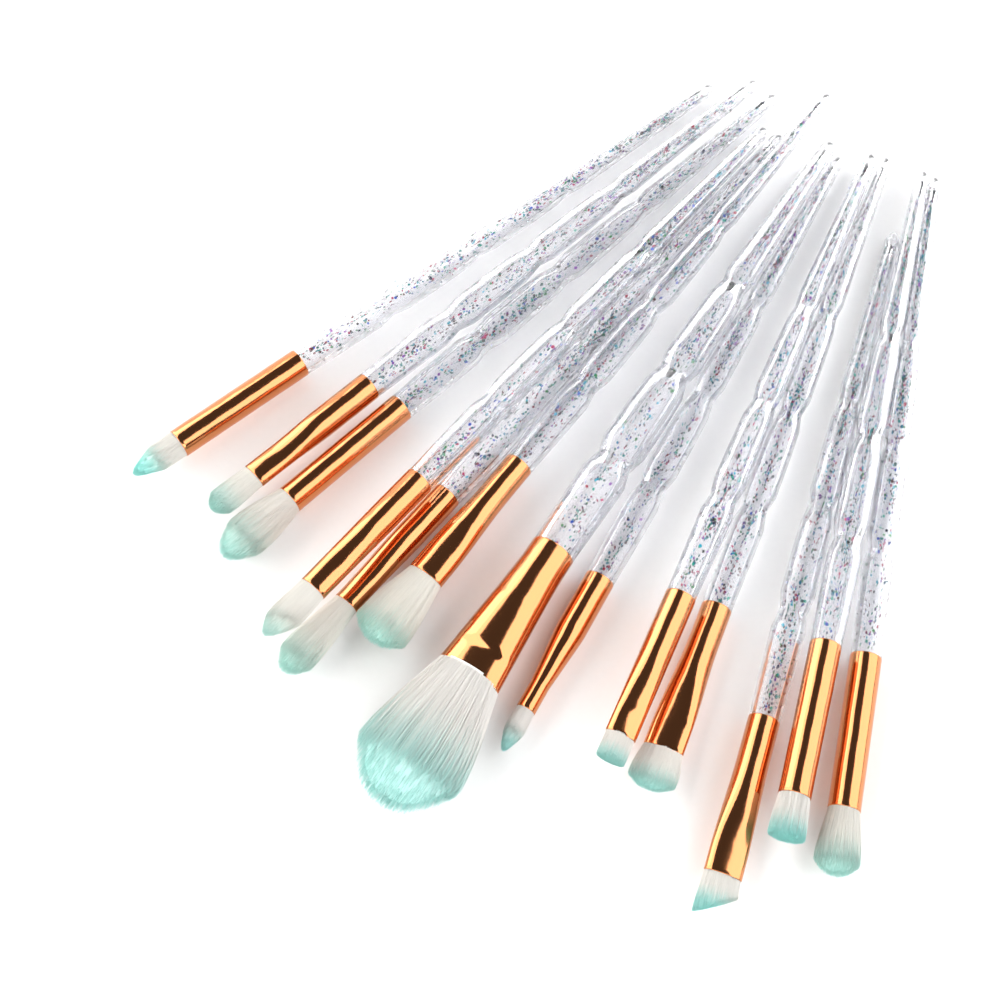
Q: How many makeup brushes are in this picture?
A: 13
